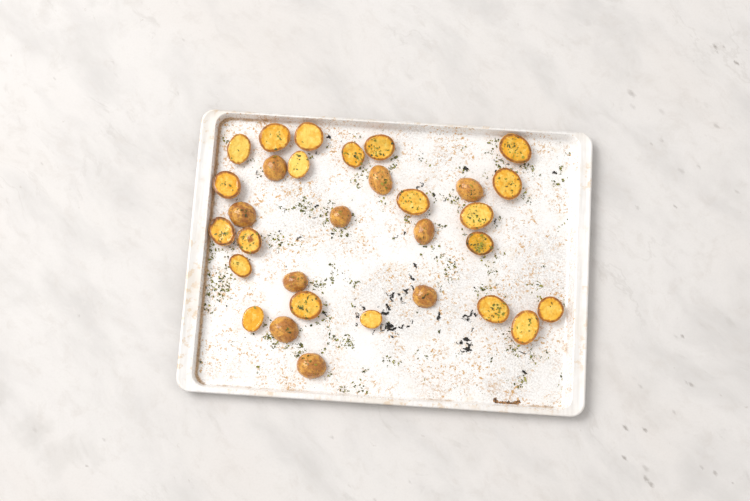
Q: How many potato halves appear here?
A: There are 31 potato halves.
